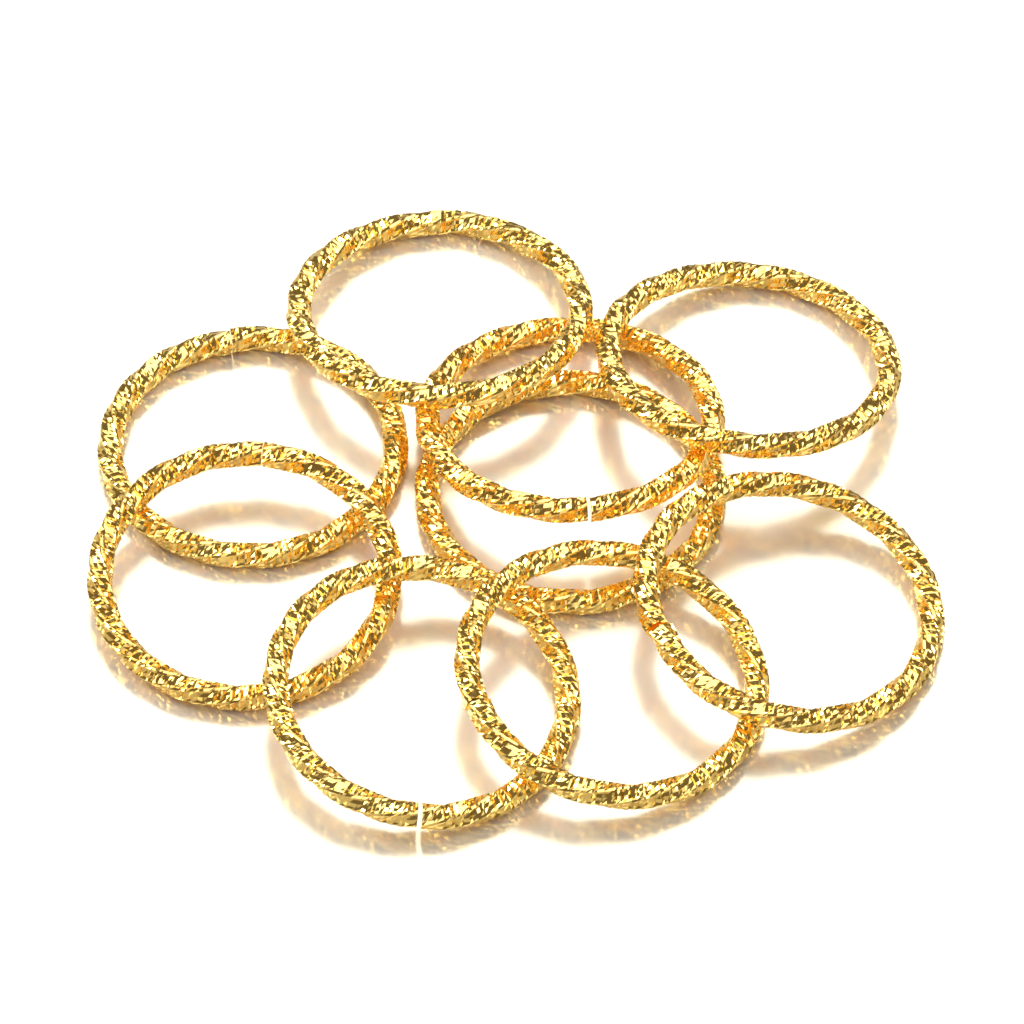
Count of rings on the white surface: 9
